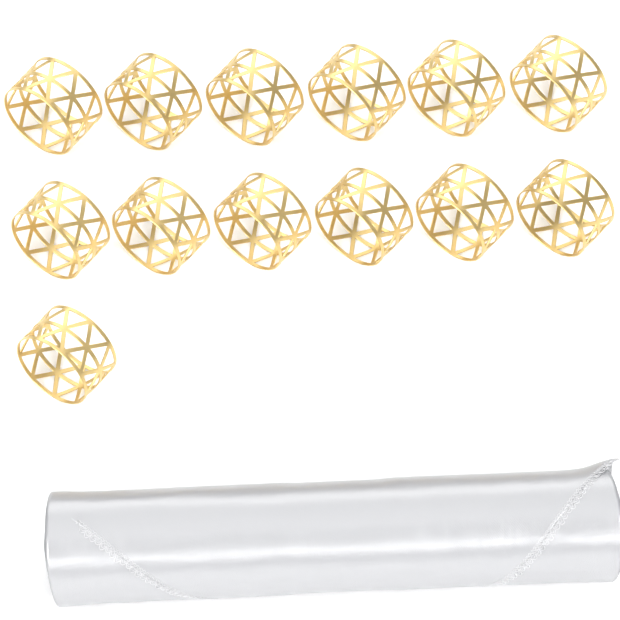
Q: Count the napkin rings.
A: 13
